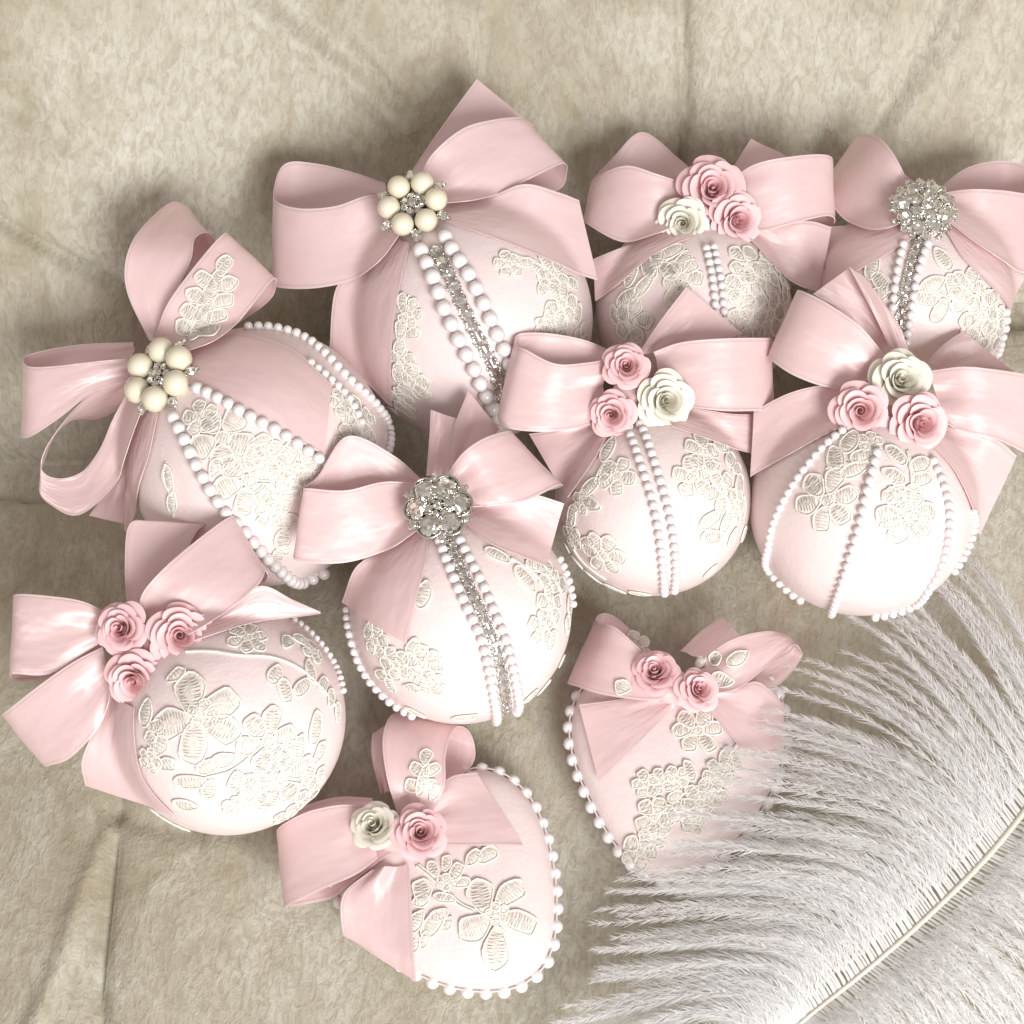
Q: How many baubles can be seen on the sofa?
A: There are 8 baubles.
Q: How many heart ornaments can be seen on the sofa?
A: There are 2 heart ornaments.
